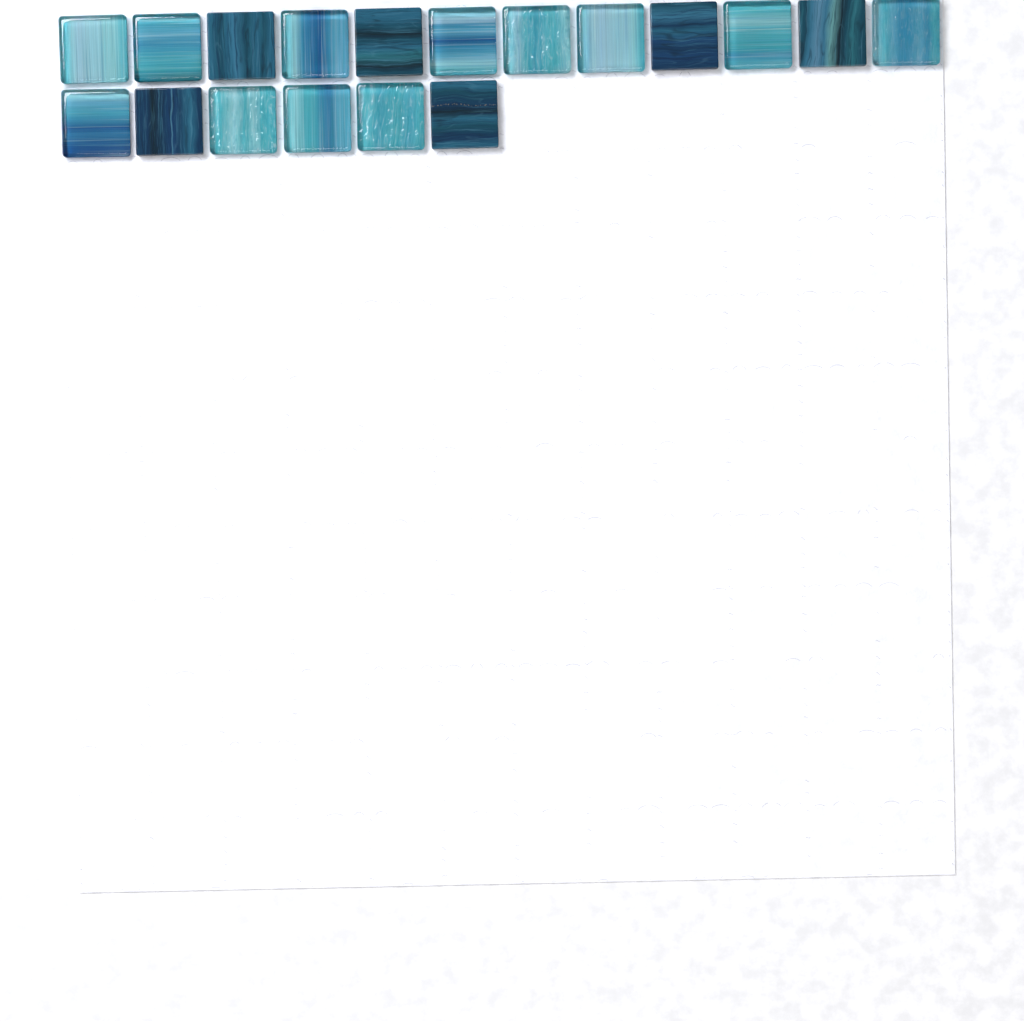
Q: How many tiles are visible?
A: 18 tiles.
